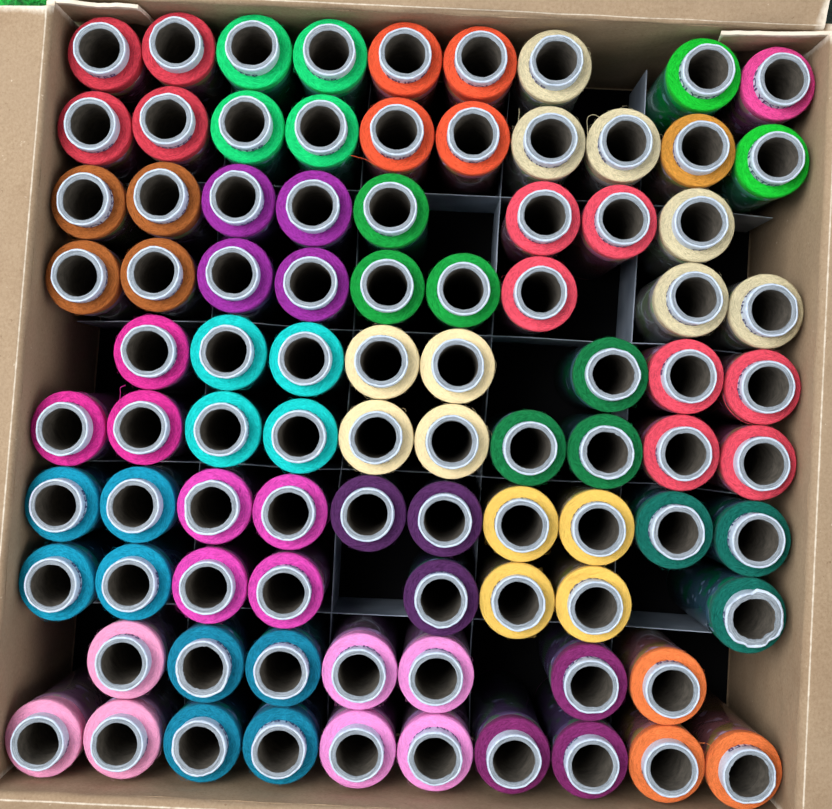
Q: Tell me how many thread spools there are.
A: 89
